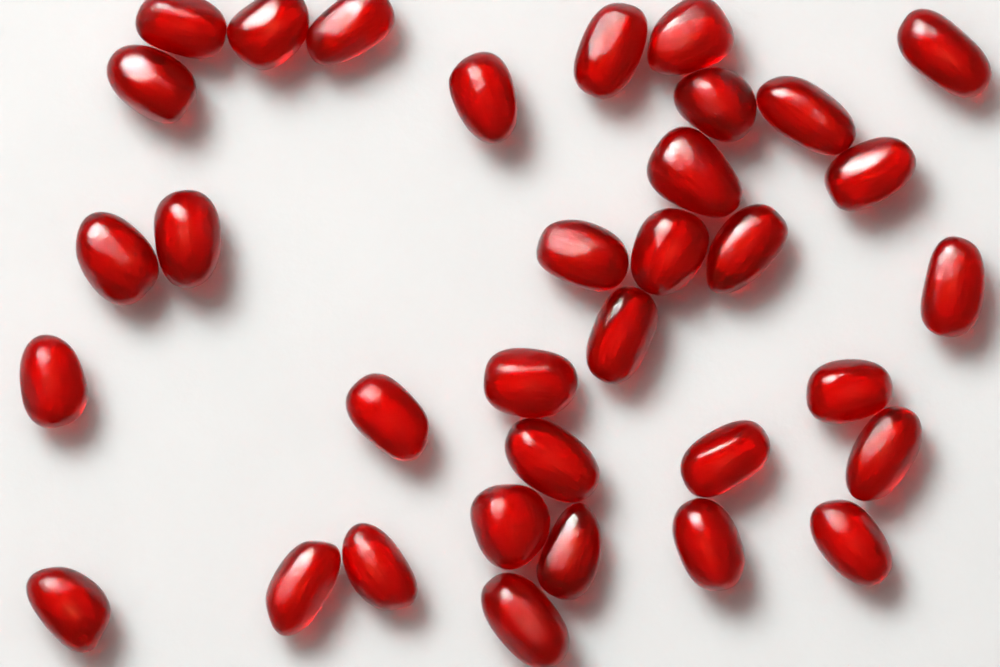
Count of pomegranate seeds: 34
